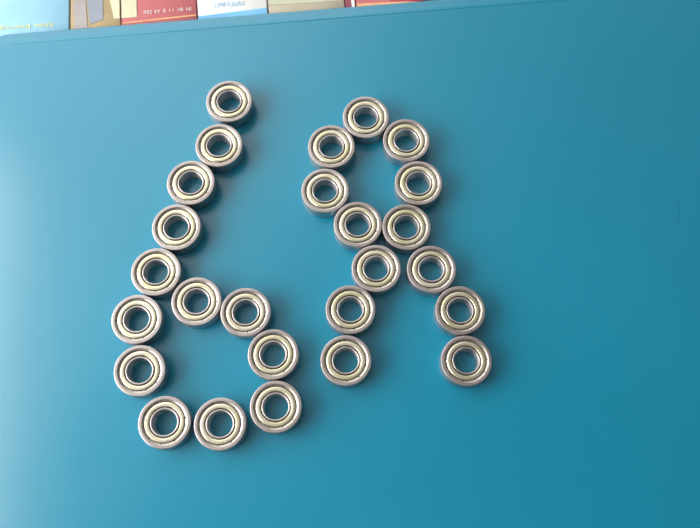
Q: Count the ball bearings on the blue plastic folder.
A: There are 26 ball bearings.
